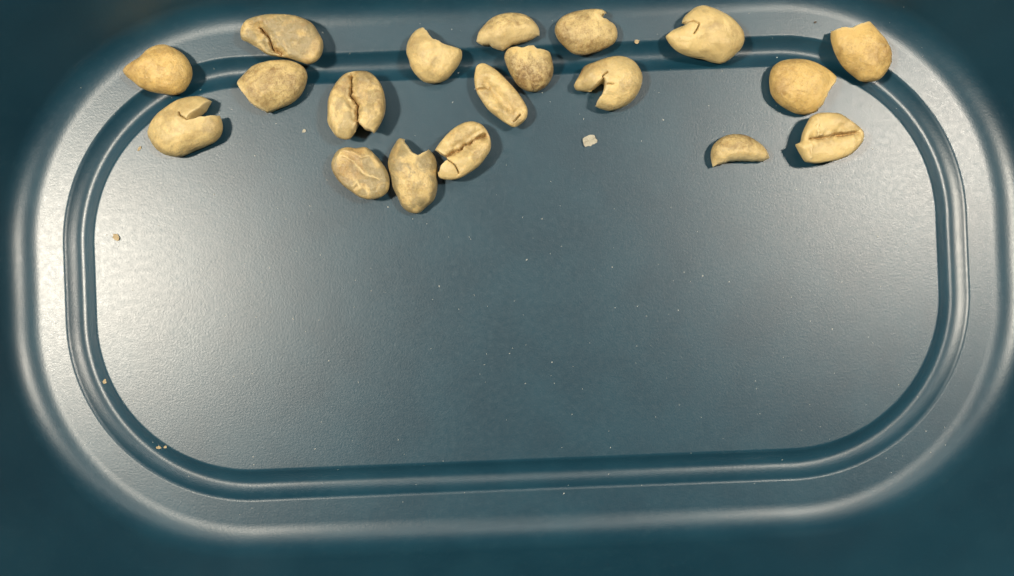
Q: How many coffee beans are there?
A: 19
